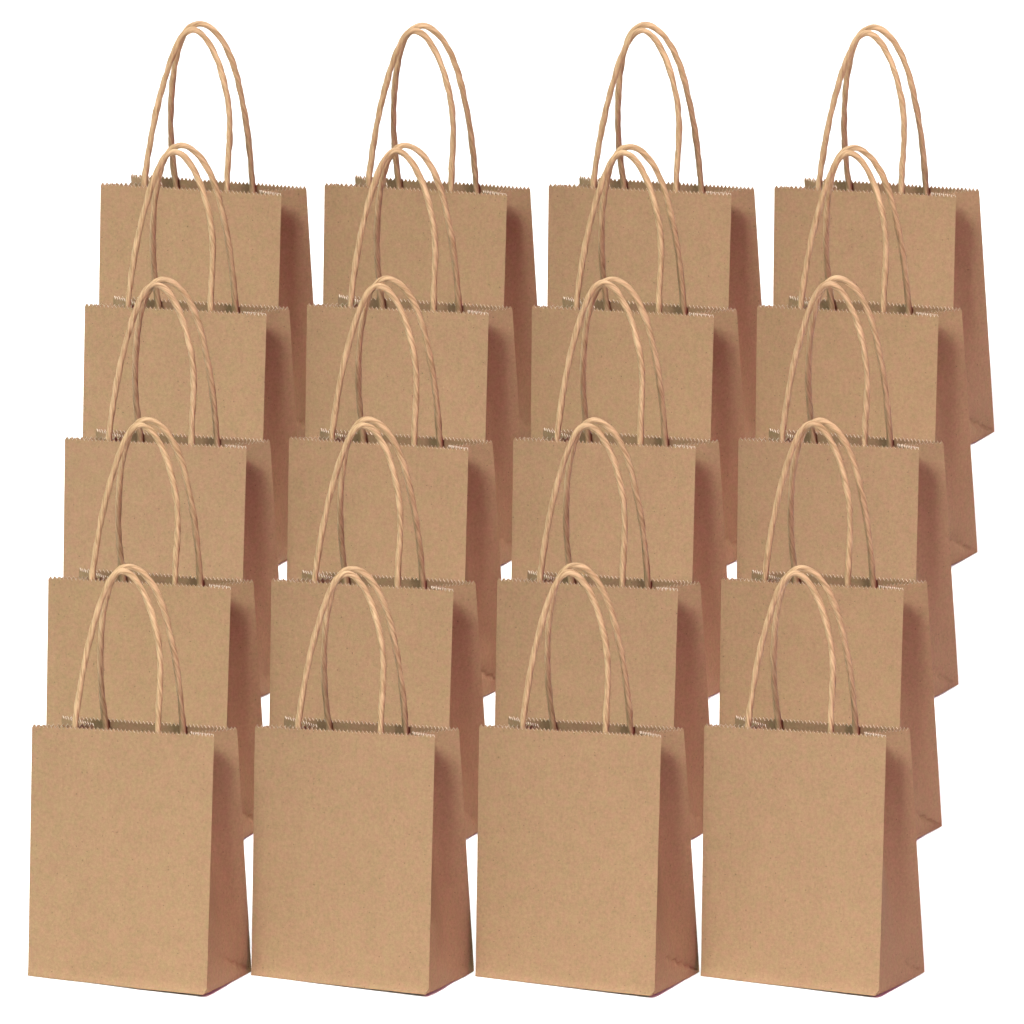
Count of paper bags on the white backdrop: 20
